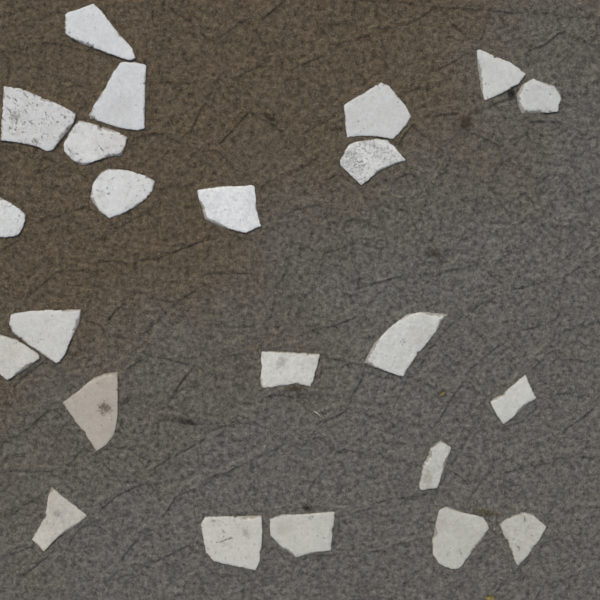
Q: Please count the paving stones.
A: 23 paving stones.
